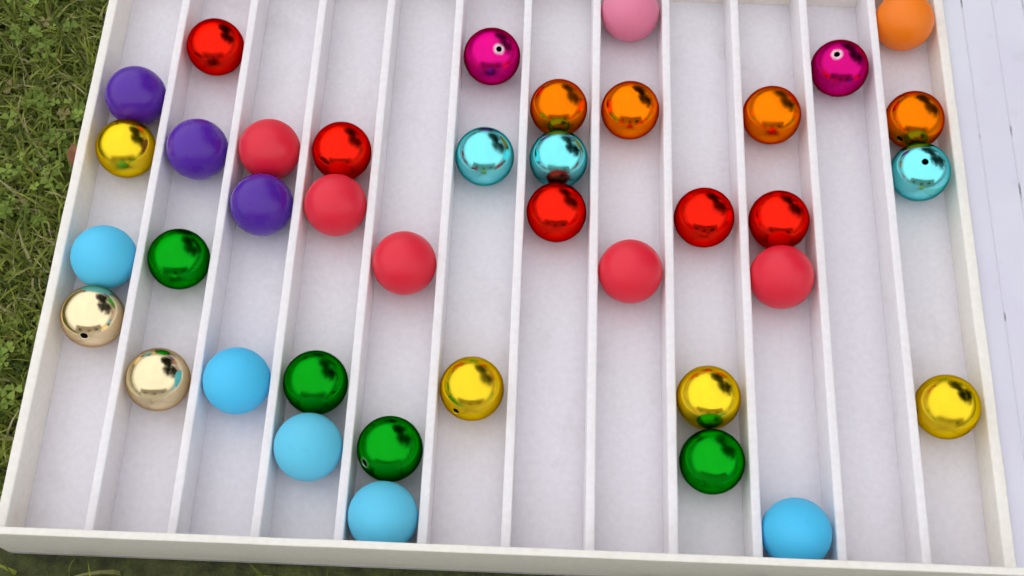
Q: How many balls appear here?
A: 39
